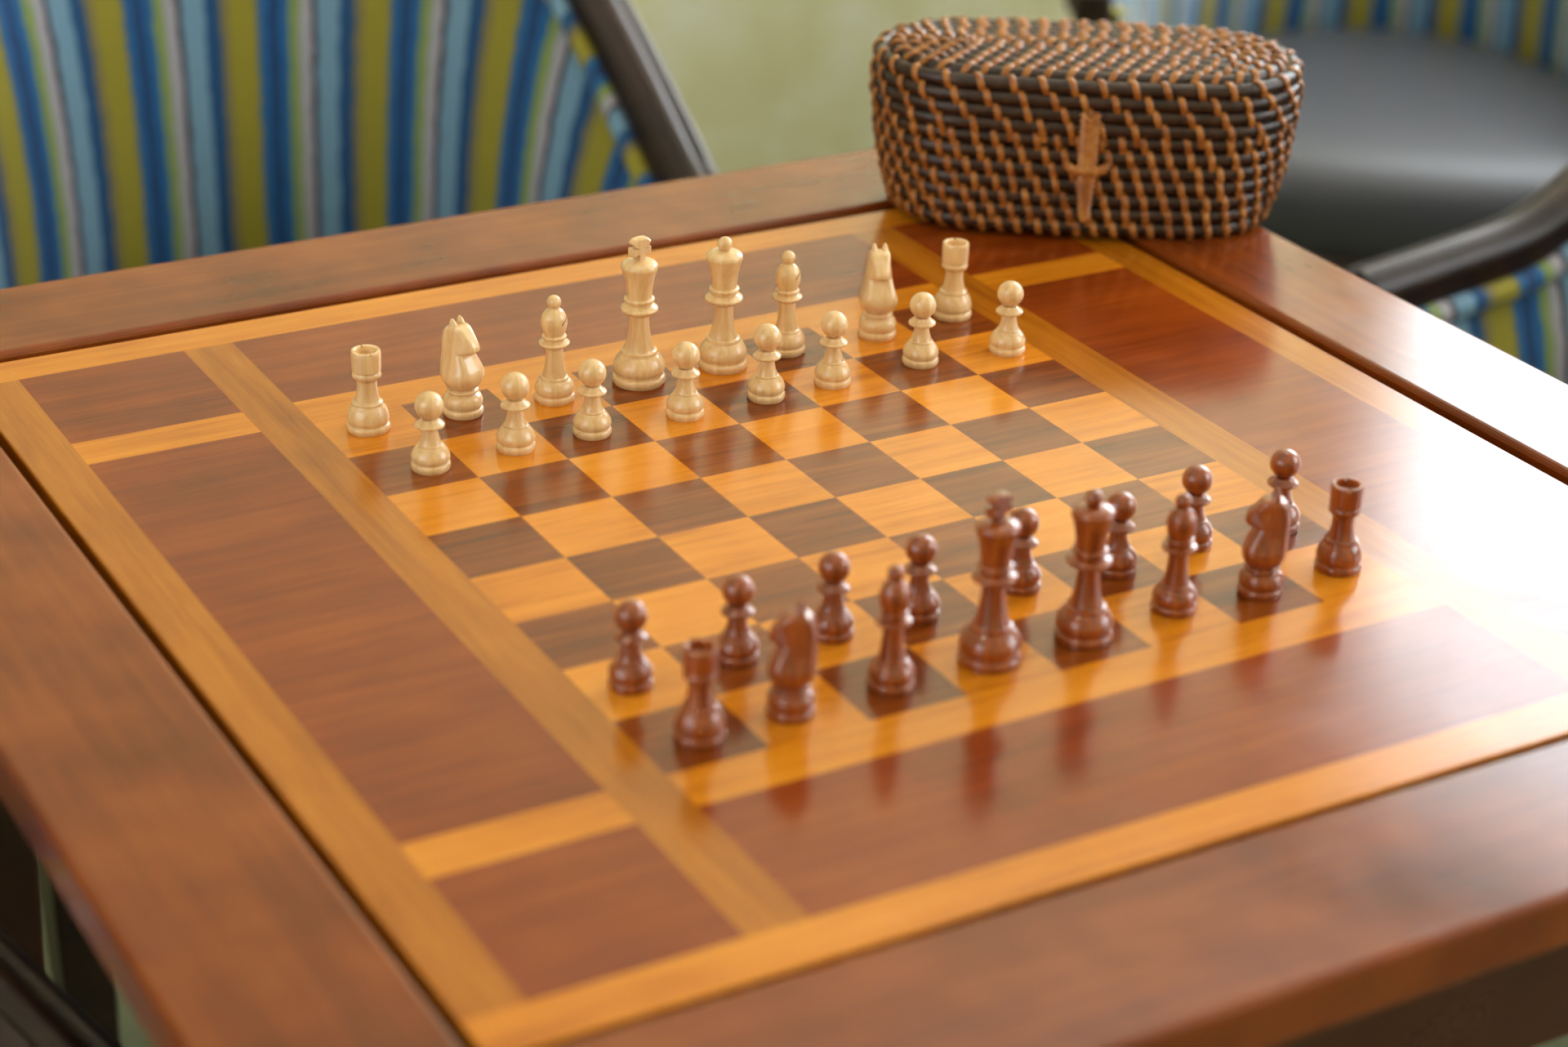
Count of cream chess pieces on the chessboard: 16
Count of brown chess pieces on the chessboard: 16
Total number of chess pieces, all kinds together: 32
